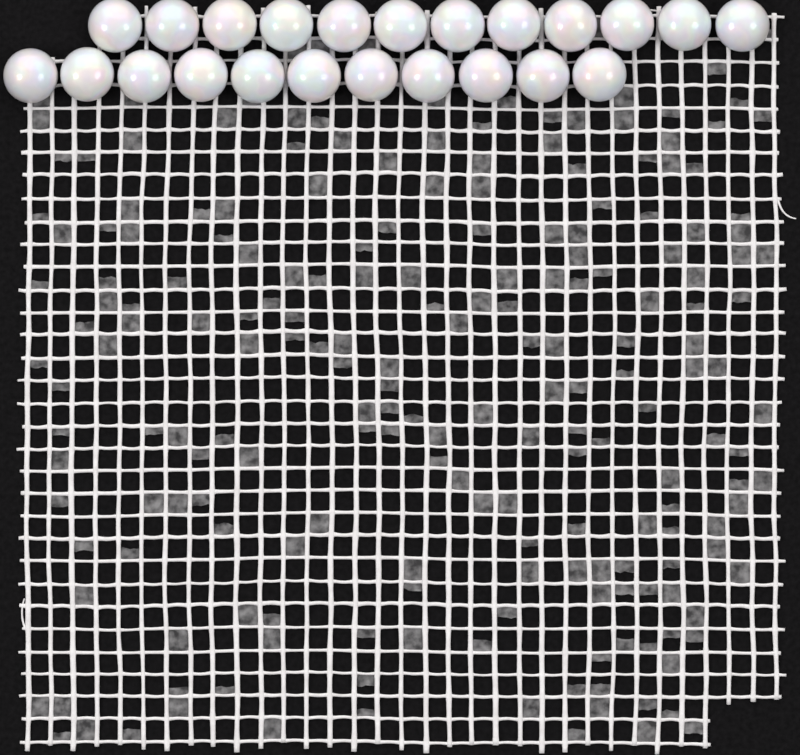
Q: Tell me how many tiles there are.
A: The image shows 23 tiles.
